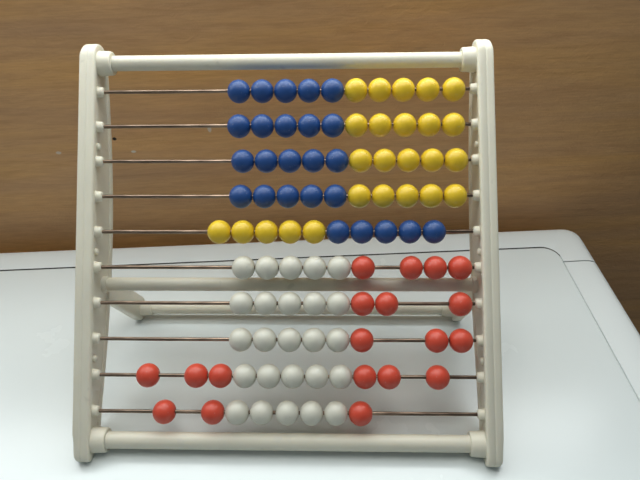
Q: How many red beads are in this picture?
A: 19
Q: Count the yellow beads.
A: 25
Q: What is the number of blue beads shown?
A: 25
